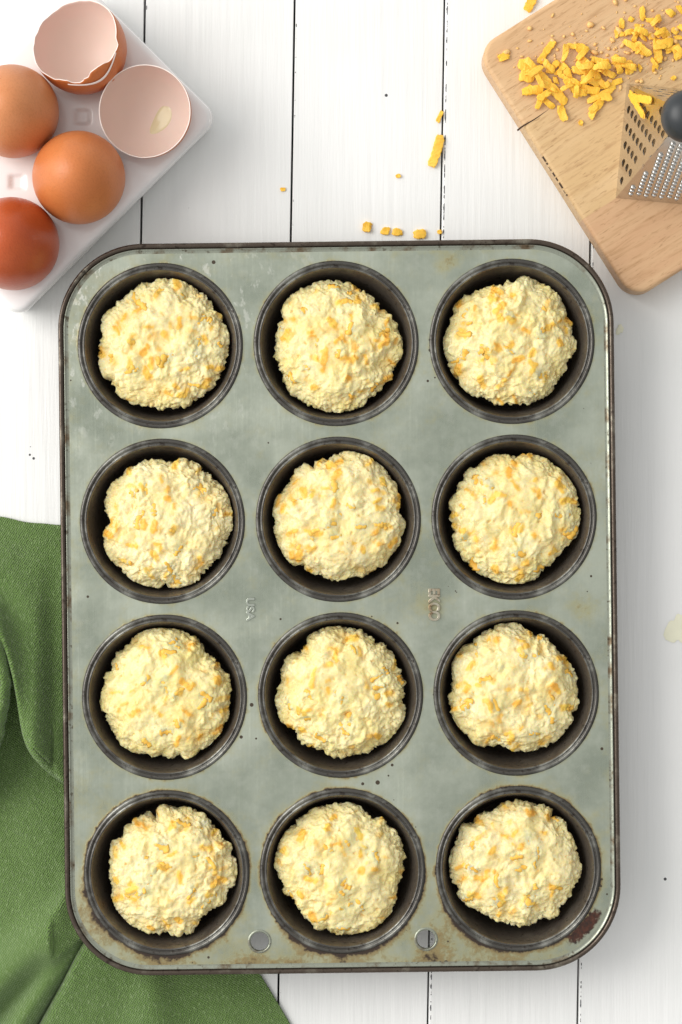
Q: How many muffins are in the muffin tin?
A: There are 12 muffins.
